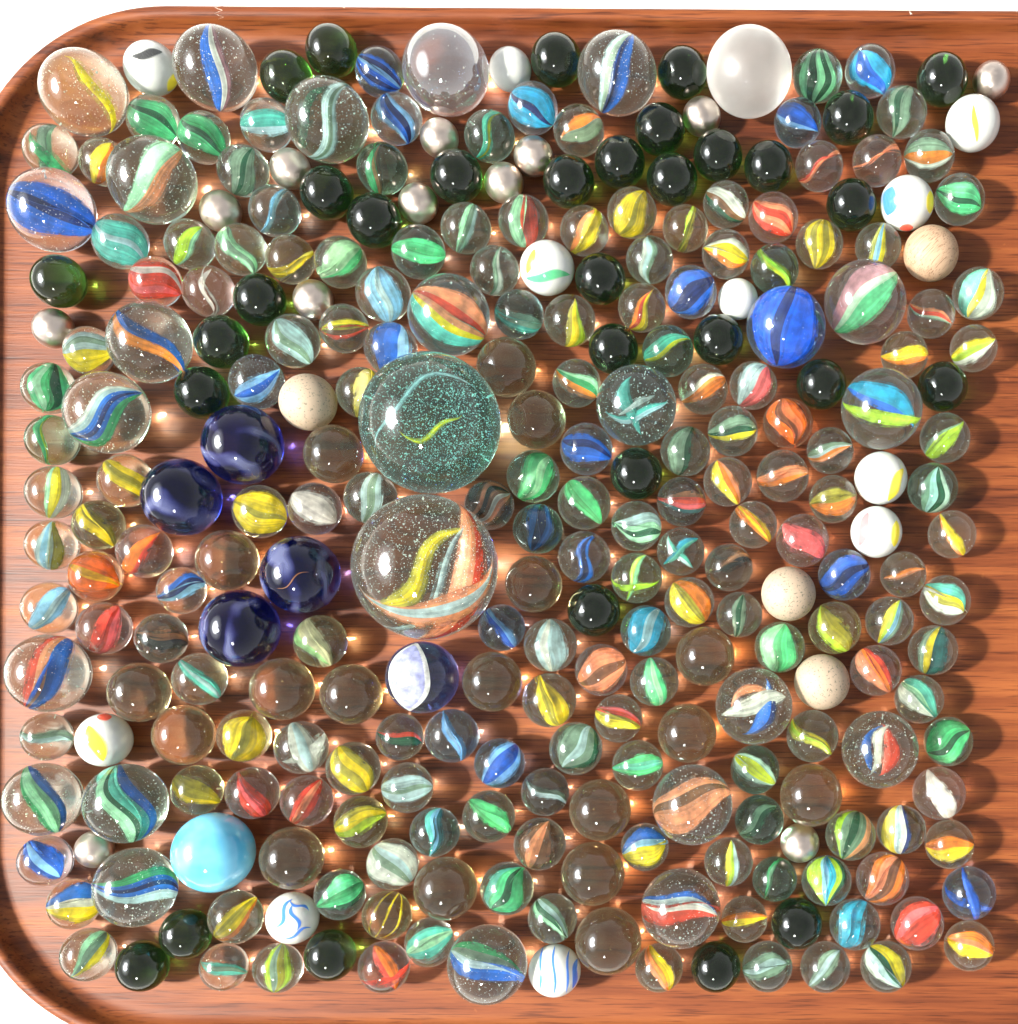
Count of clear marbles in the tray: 196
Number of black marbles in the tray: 32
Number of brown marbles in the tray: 18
